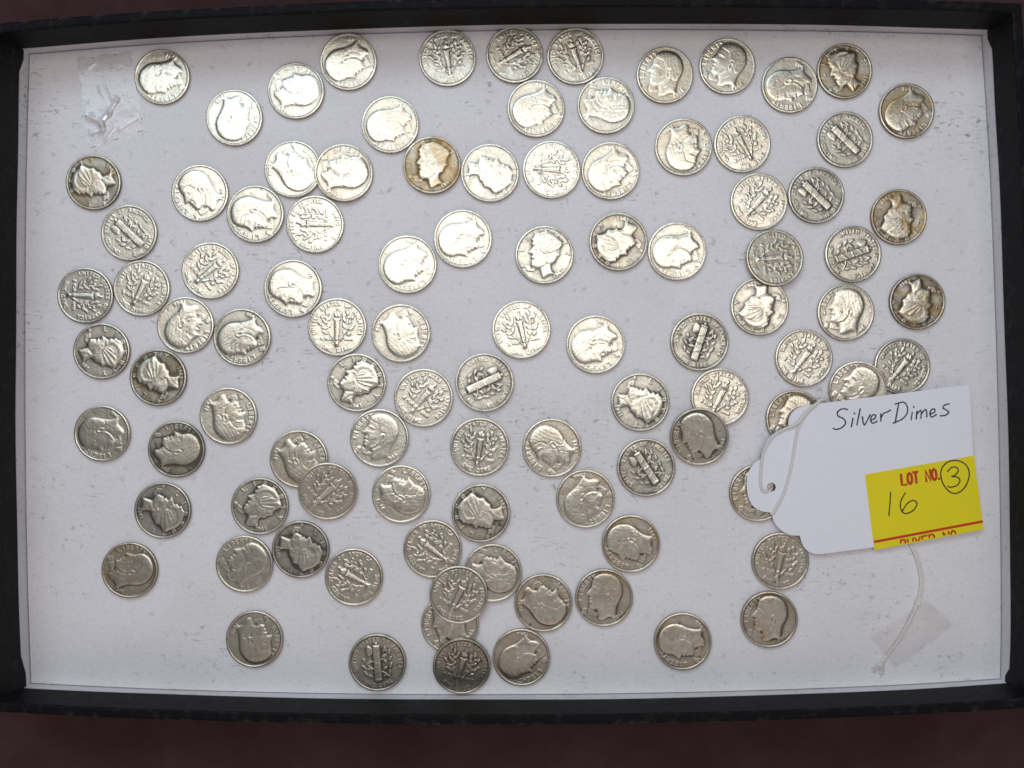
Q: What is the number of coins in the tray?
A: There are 98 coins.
